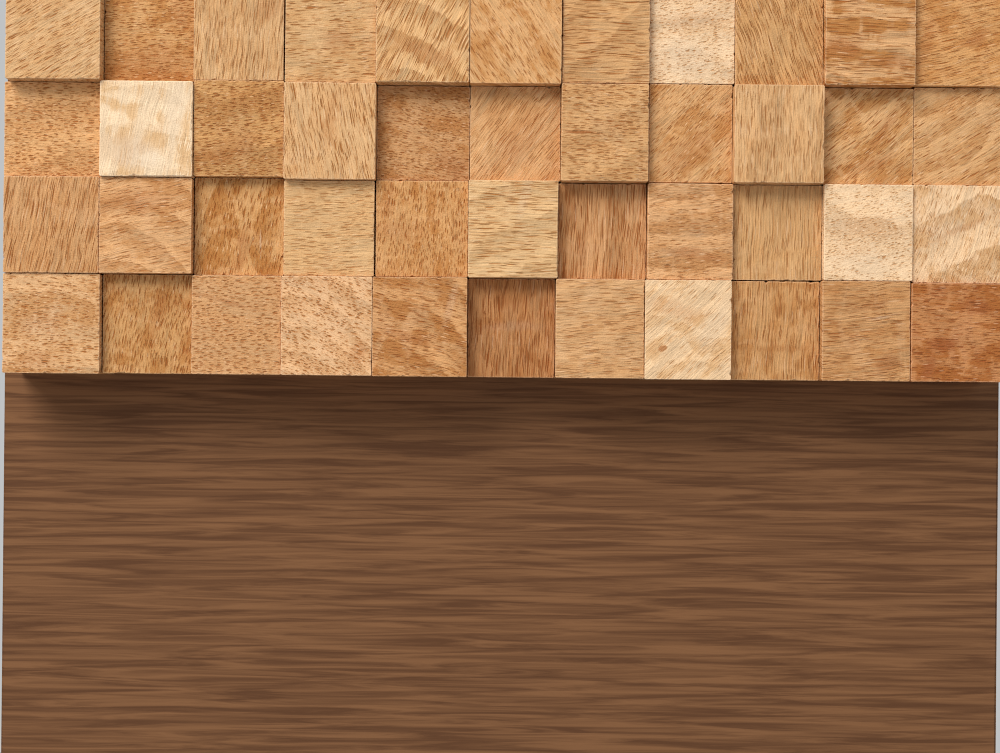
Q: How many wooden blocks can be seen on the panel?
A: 44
